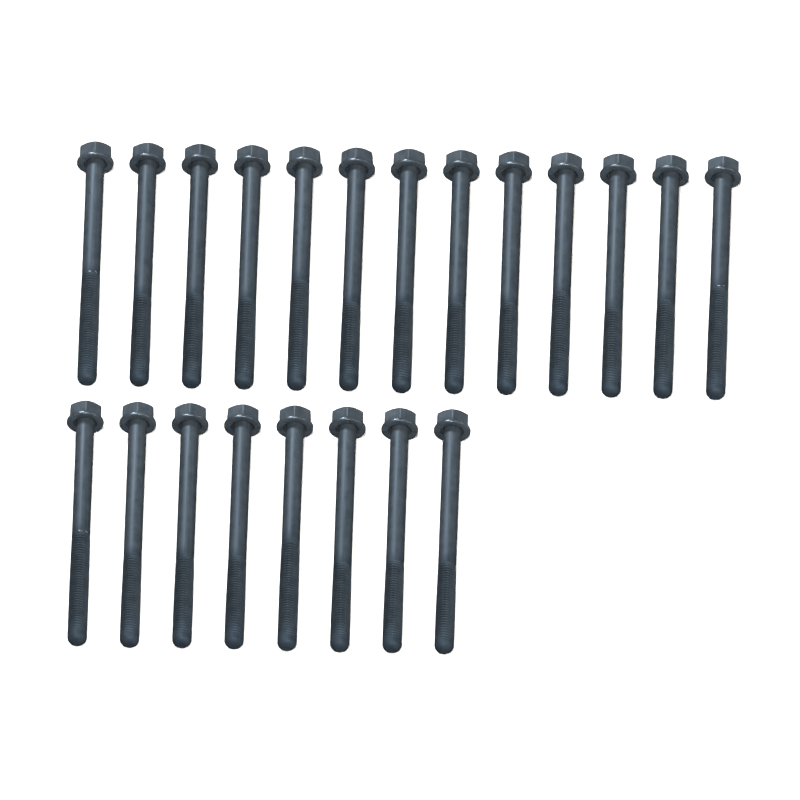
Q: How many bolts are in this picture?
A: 21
